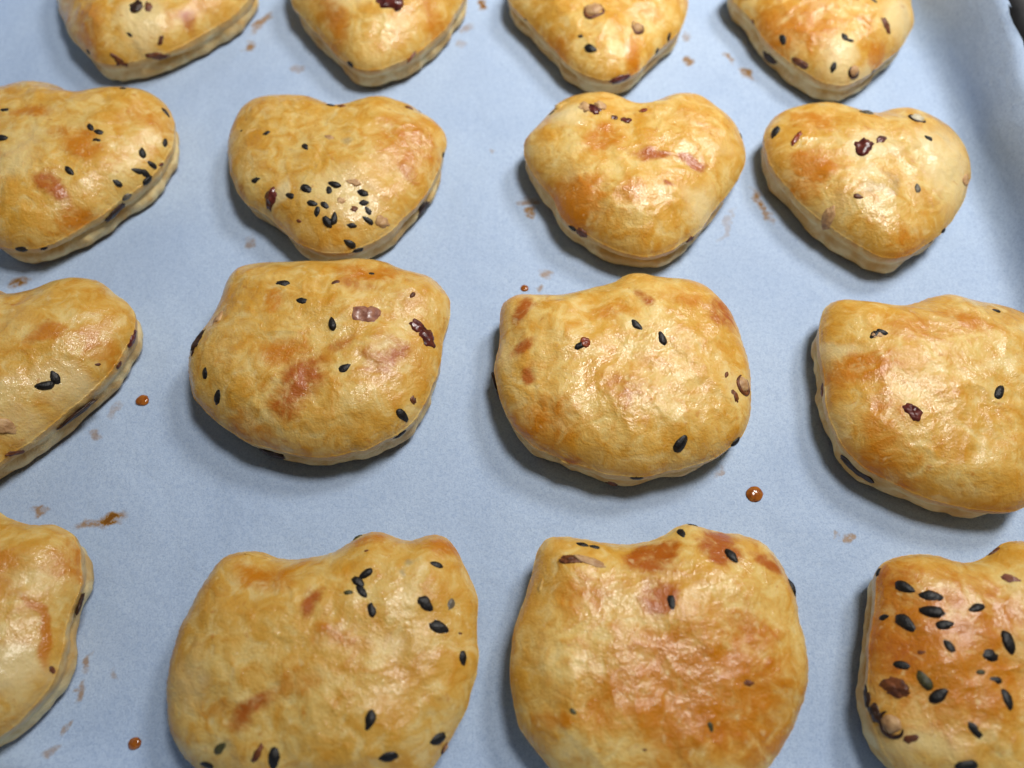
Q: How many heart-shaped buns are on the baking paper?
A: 9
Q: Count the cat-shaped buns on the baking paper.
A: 7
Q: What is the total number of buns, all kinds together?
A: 16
